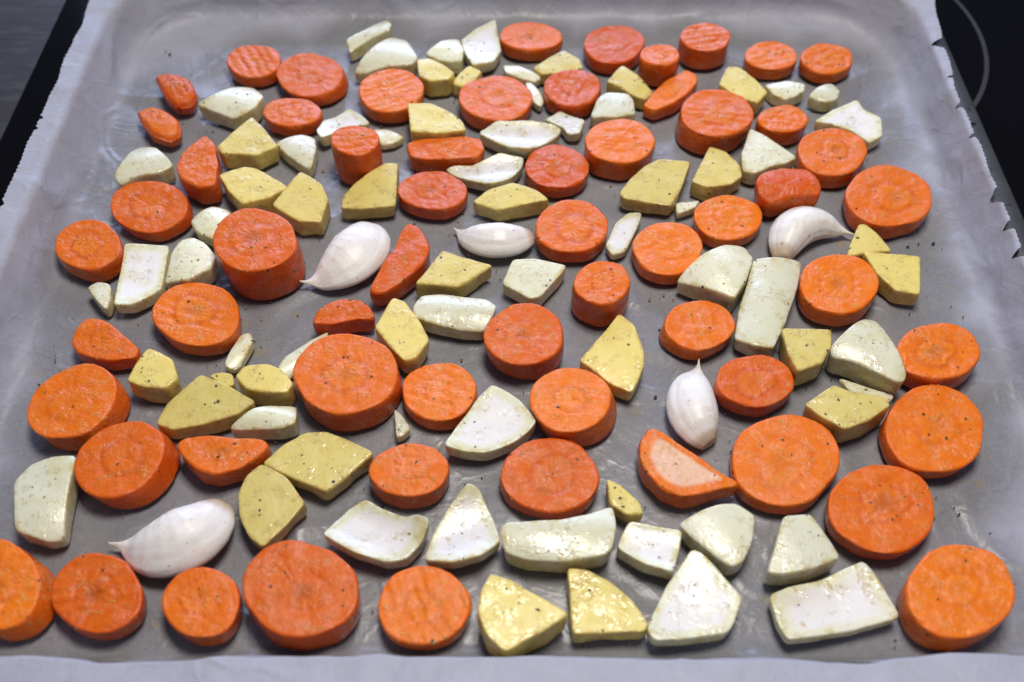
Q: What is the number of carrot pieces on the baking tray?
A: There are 60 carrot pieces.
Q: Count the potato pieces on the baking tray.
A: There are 29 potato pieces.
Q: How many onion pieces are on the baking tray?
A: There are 45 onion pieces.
